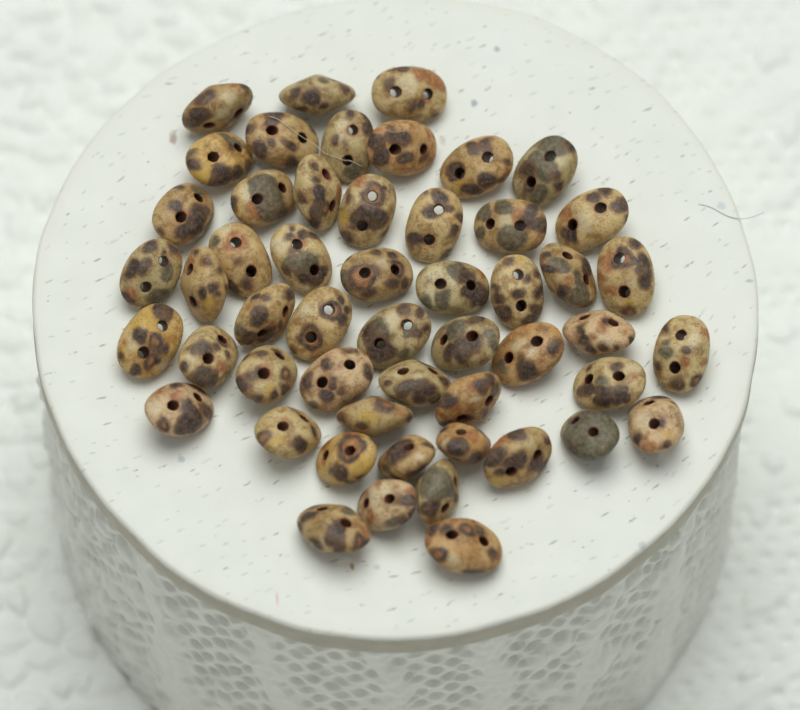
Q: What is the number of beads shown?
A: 52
